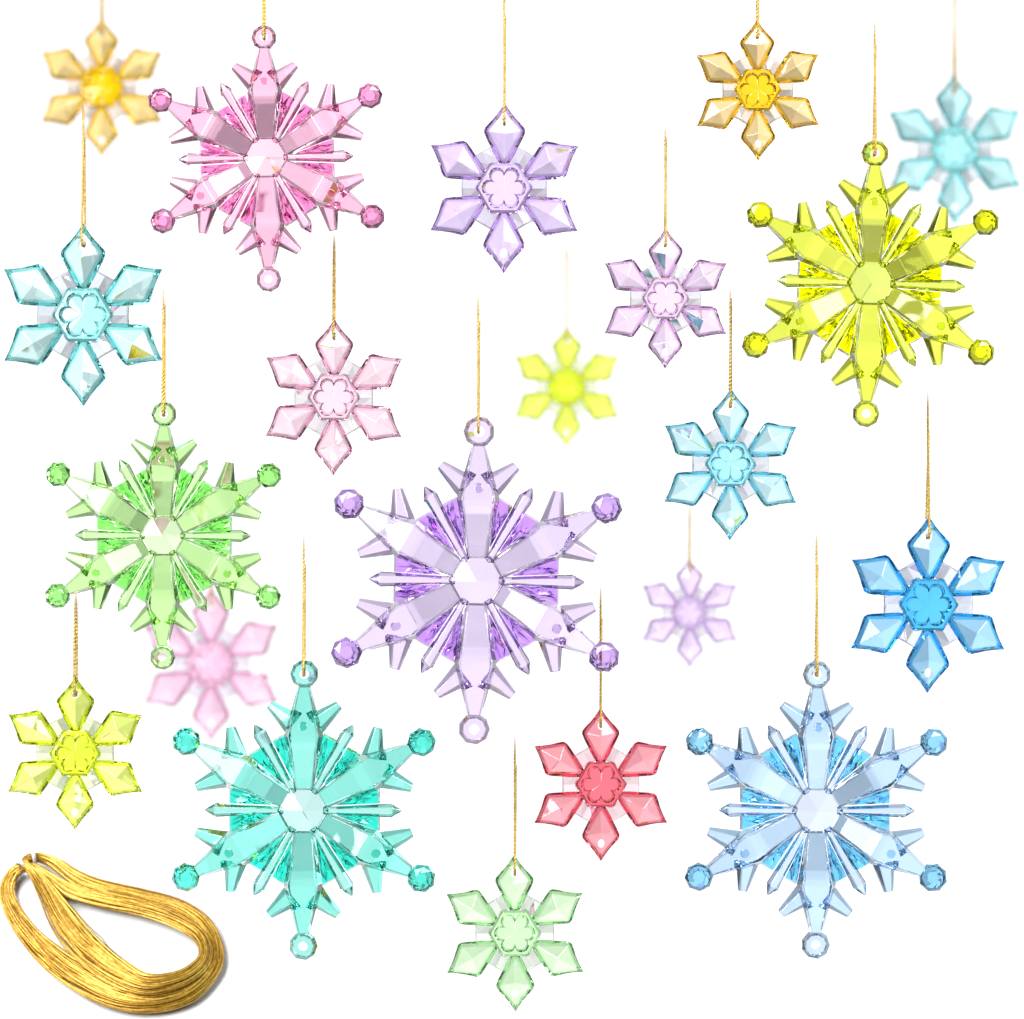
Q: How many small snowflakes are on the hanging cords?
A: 15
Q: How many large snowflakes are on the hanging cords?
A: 6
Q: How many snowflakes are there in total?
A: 21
